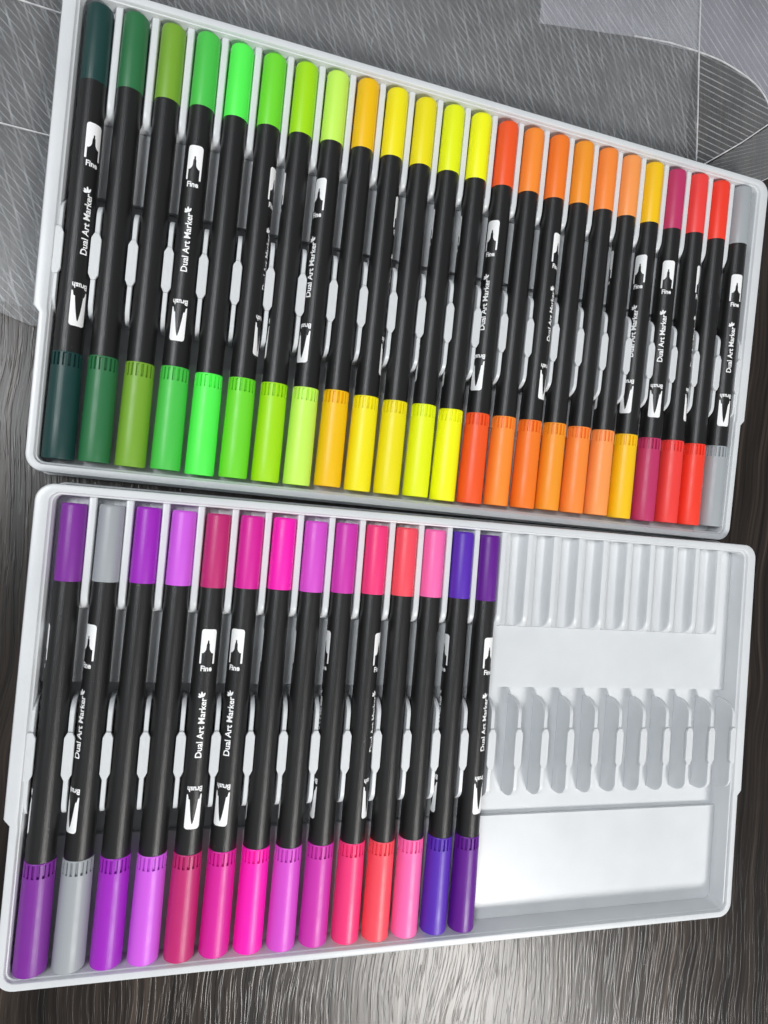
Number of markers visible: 38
